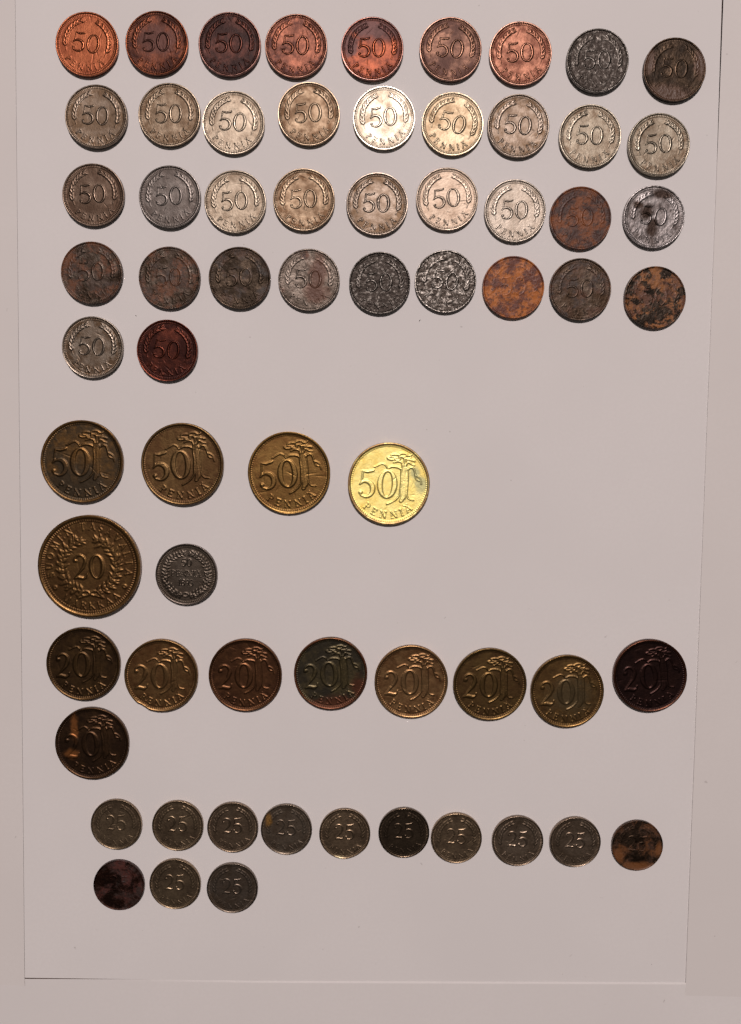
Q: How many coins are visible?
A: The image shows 66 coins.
